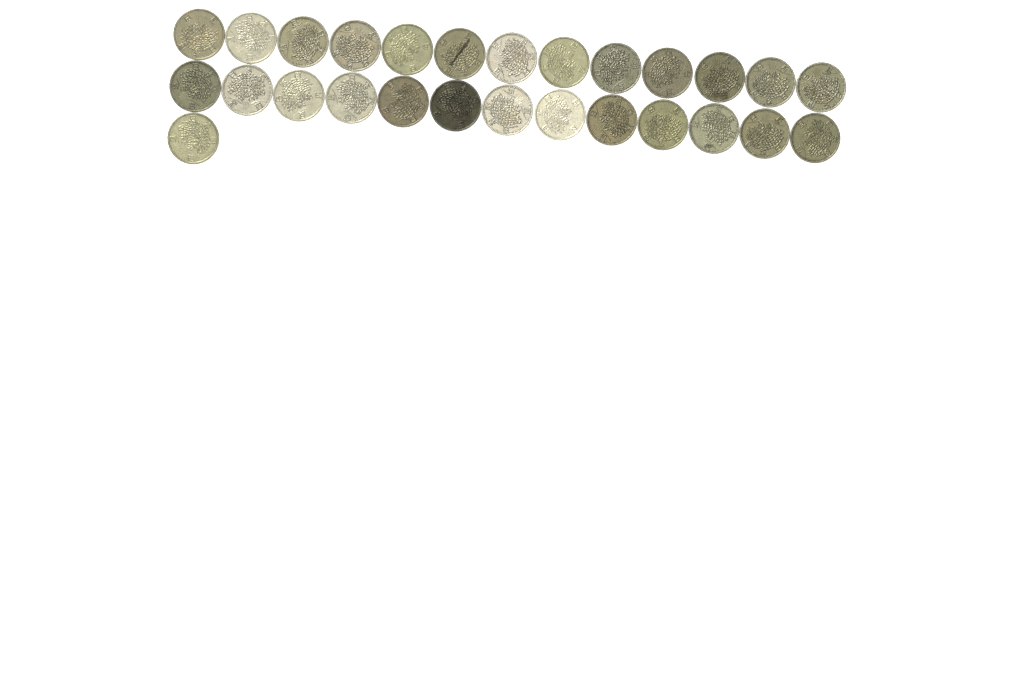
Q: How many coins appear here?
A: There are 27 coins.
